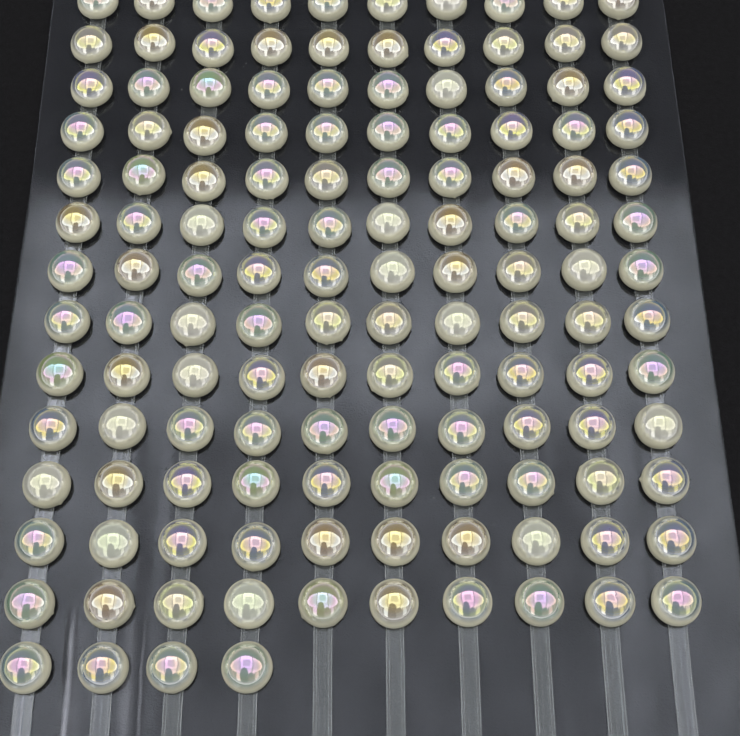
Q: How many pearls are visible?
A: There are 134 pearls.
